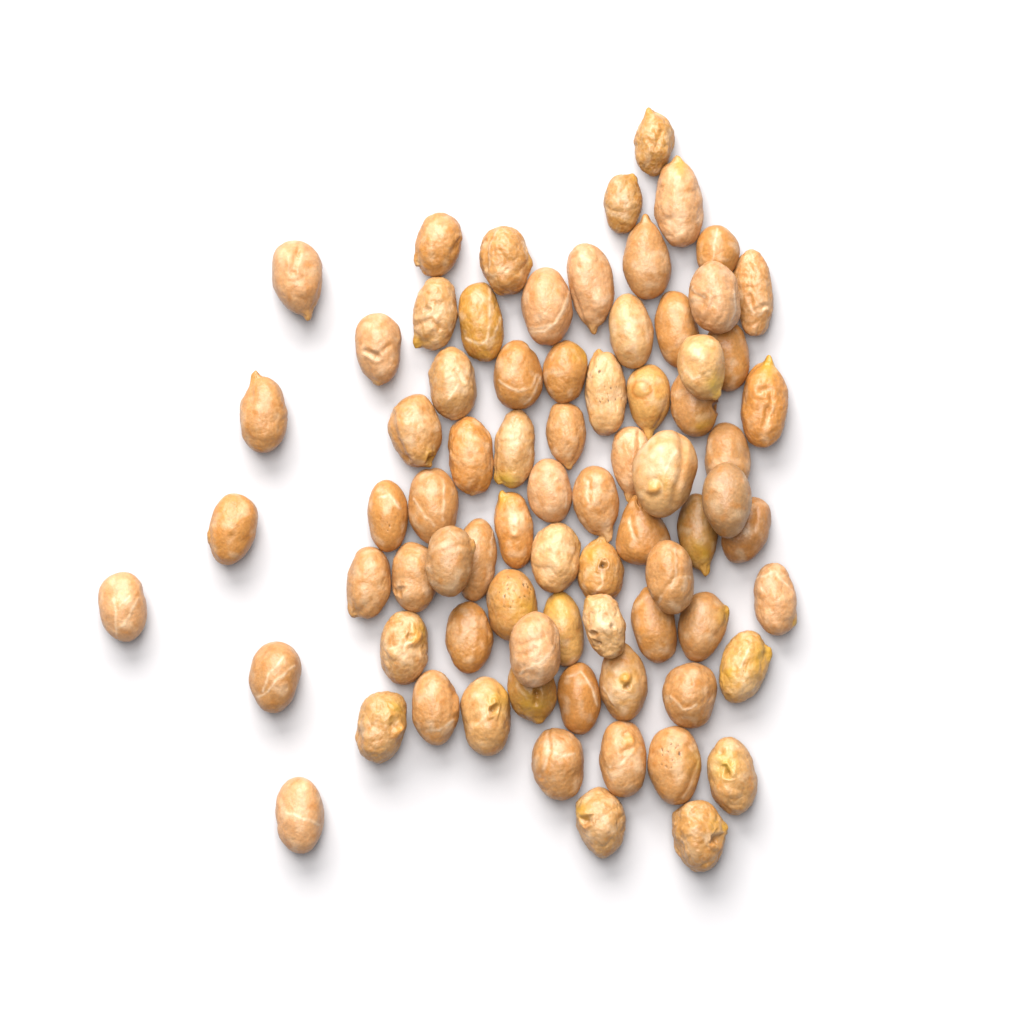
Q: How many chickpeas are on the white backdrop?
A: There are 77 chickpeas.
